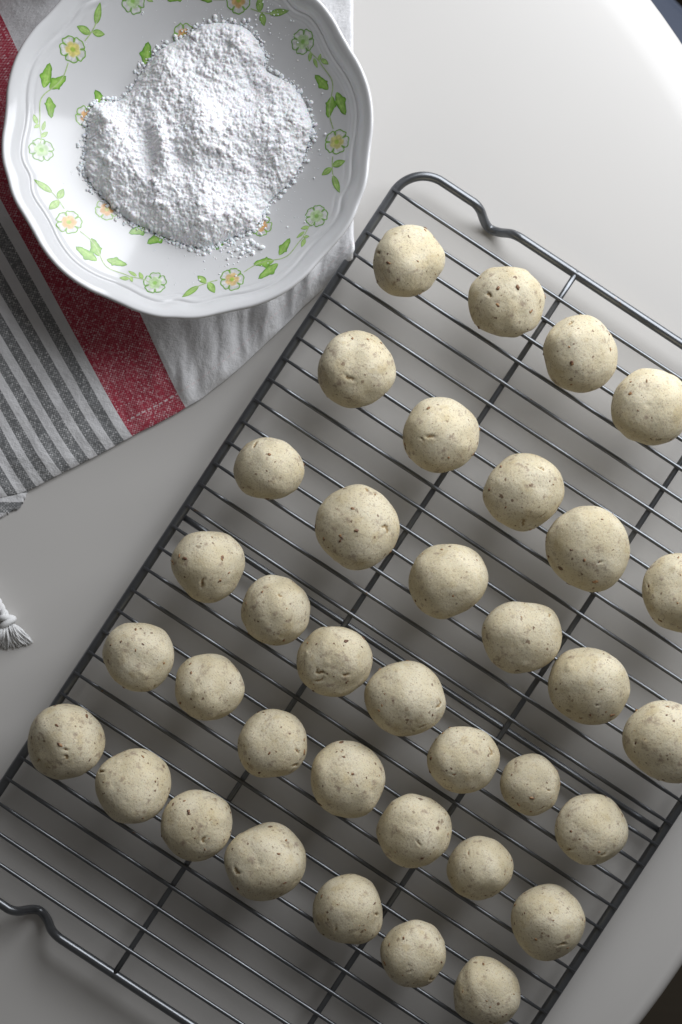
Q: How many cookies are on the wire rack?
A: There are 36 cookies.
